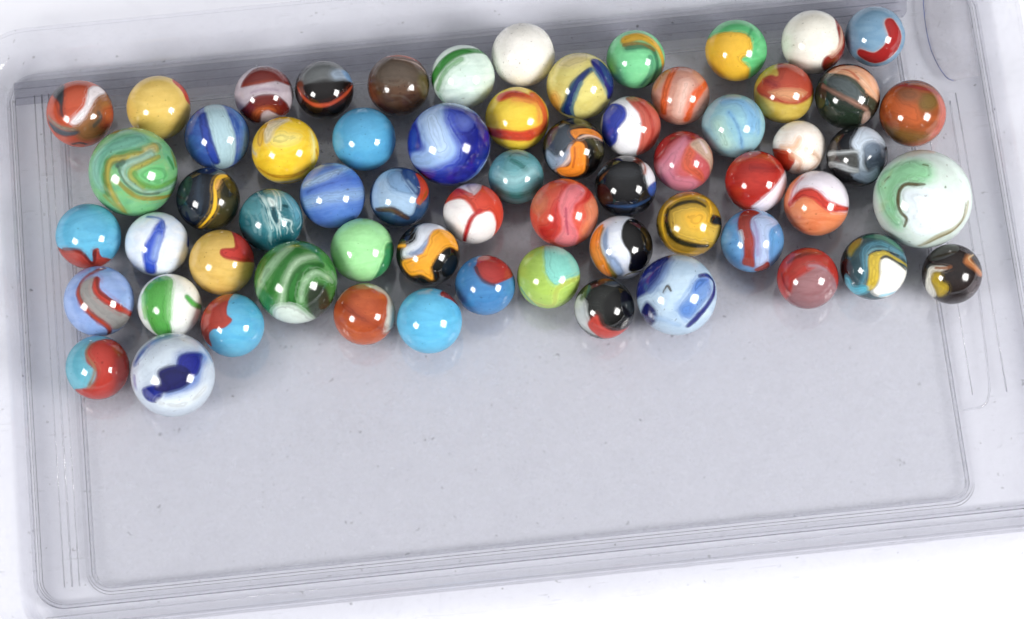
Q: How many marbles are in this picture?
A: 62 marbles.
